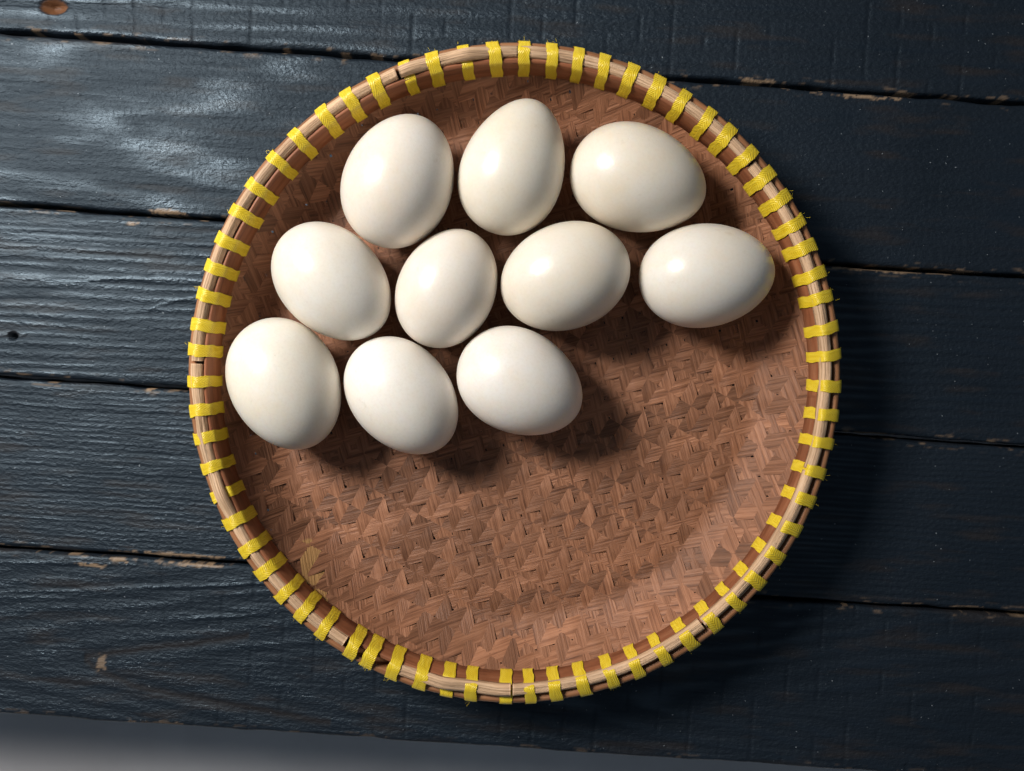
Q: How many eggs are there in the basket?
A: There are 10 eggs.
